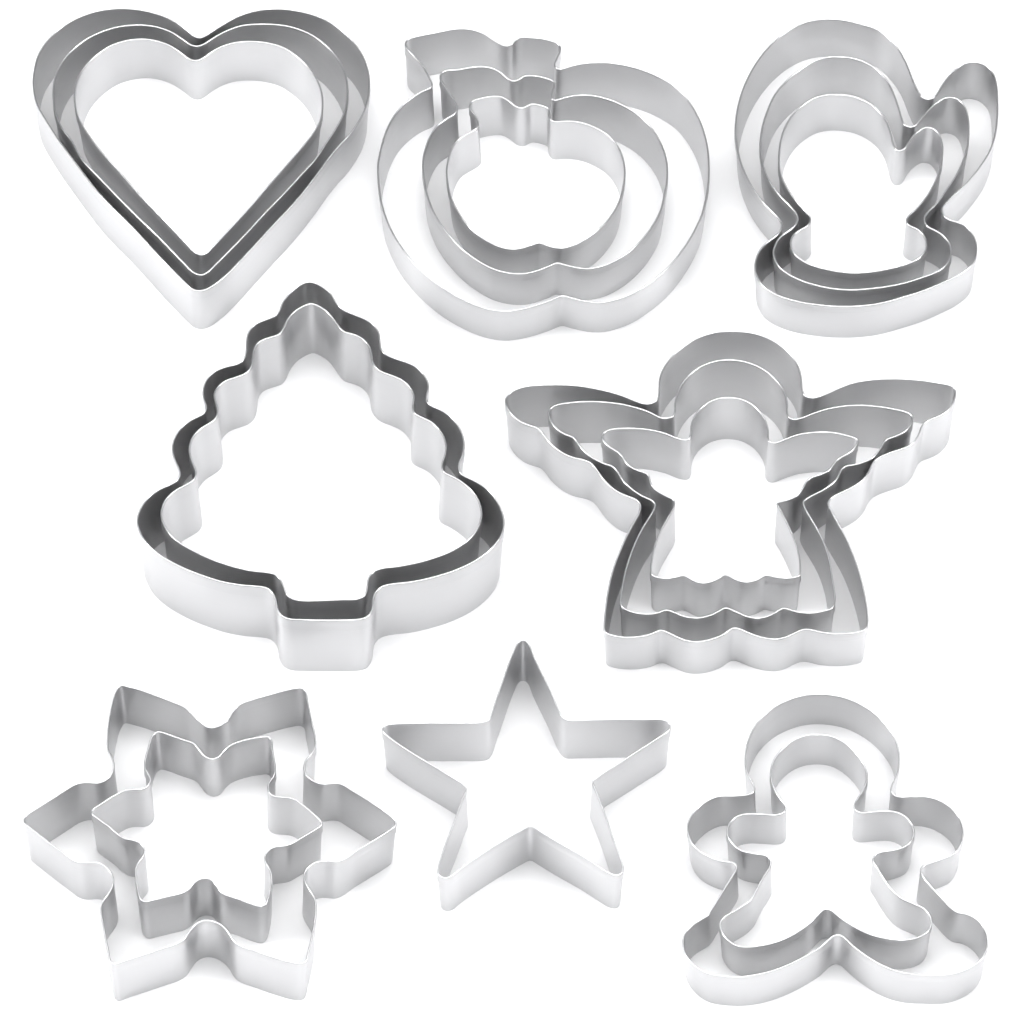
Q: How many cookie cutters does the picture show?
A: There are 19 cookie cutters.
